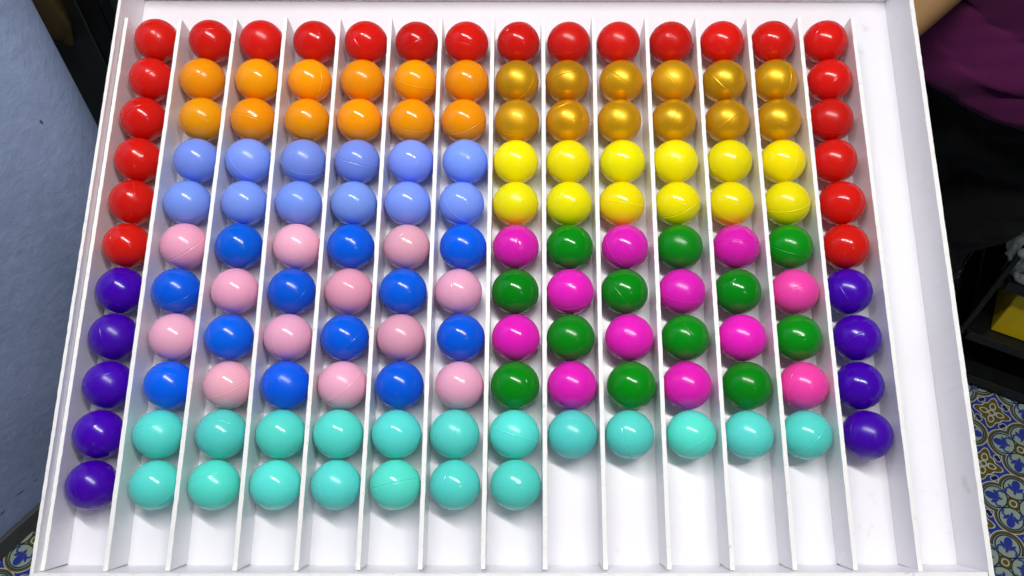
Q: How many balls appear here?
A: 148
